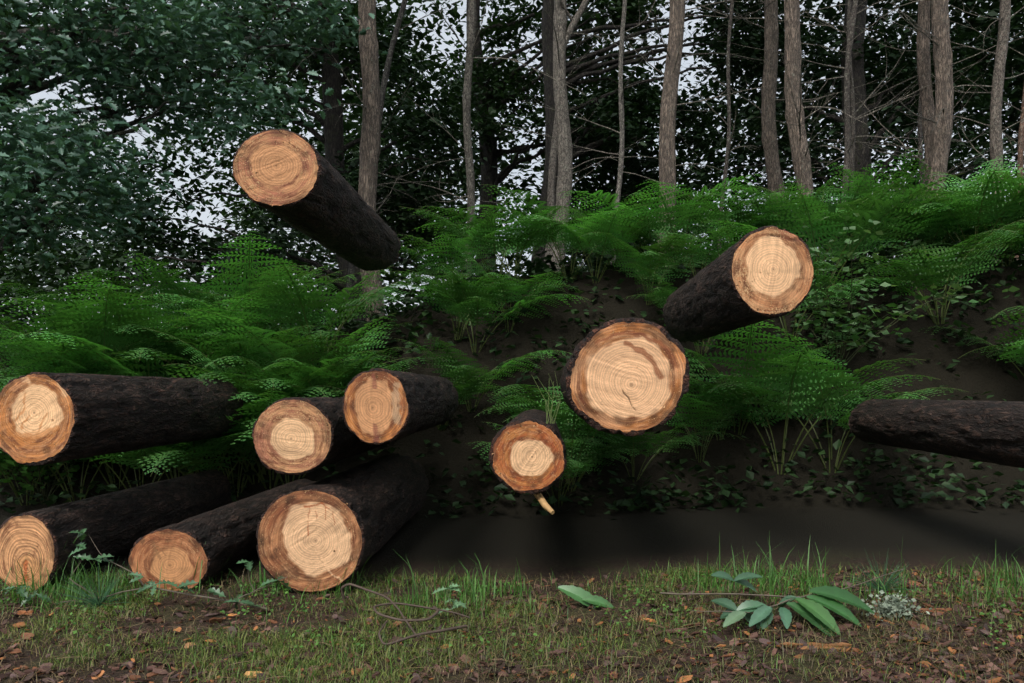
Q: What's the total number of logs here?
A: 11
